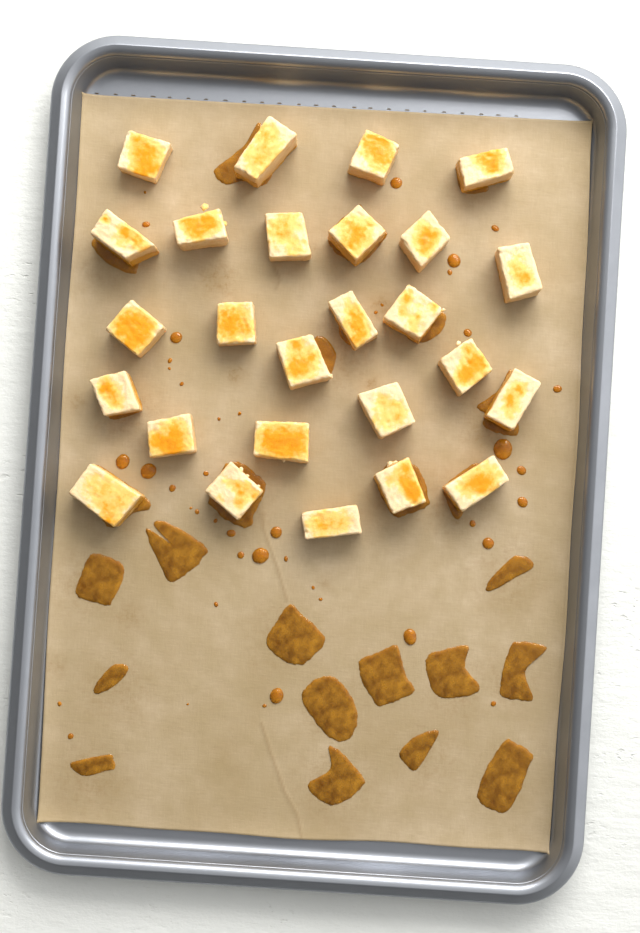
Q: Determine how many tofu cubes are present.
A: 26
